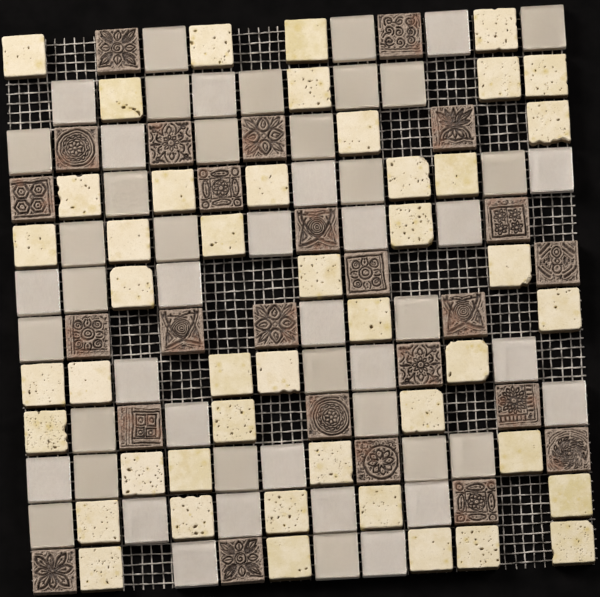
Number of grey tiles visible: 52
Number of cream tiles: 46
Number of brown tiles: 25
